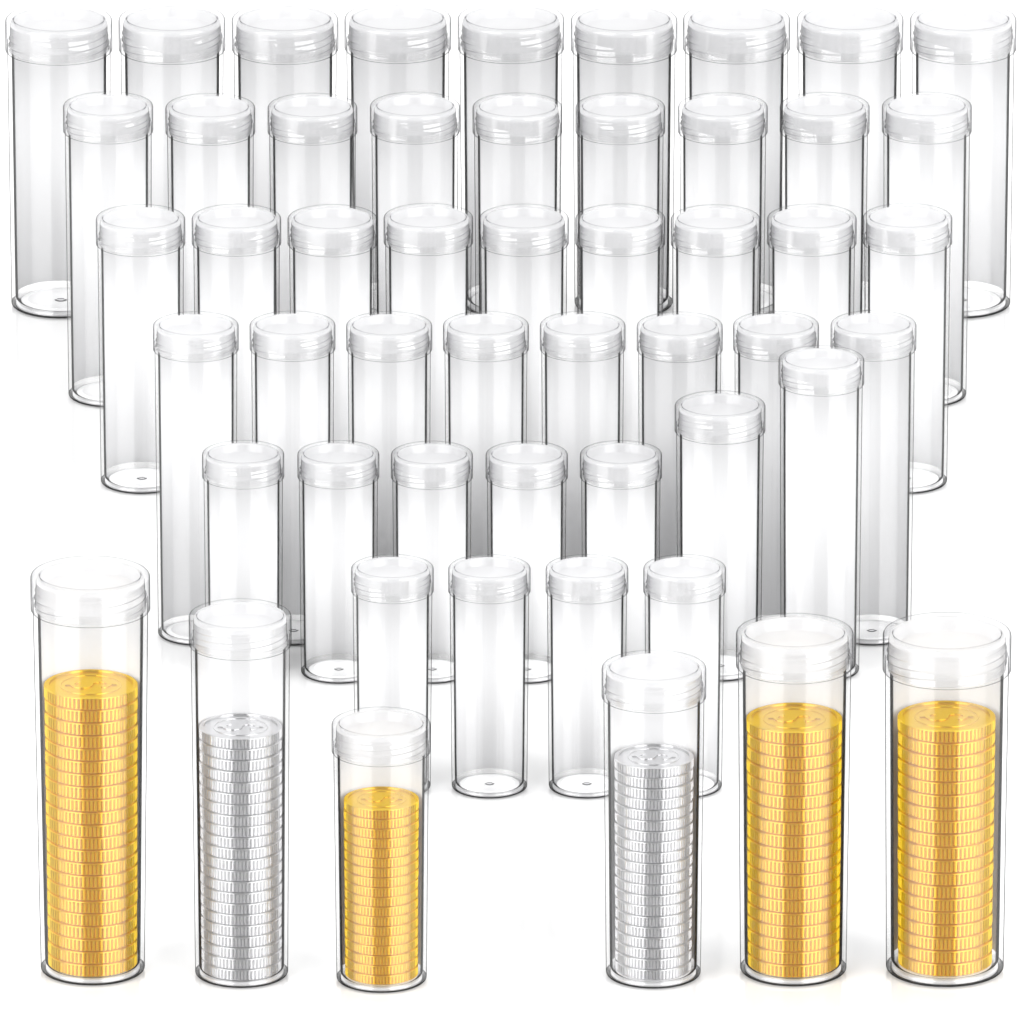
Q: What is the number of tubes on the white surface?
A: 52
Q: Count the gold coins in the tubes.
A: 78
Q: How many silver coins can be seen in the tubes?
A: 42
